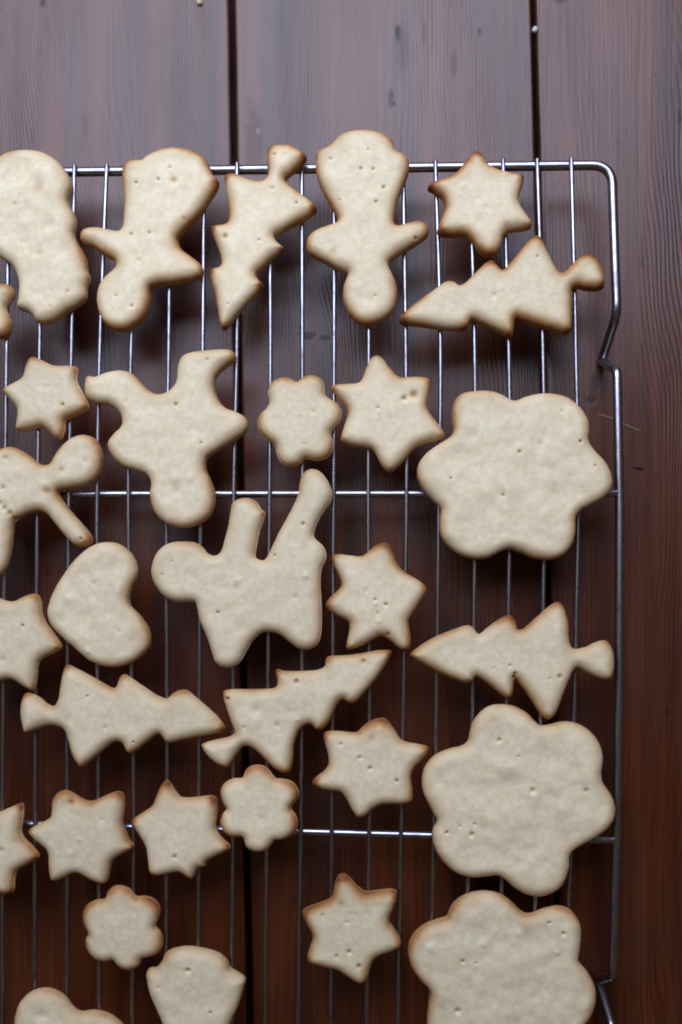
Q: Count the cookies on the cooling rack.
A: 31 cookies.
